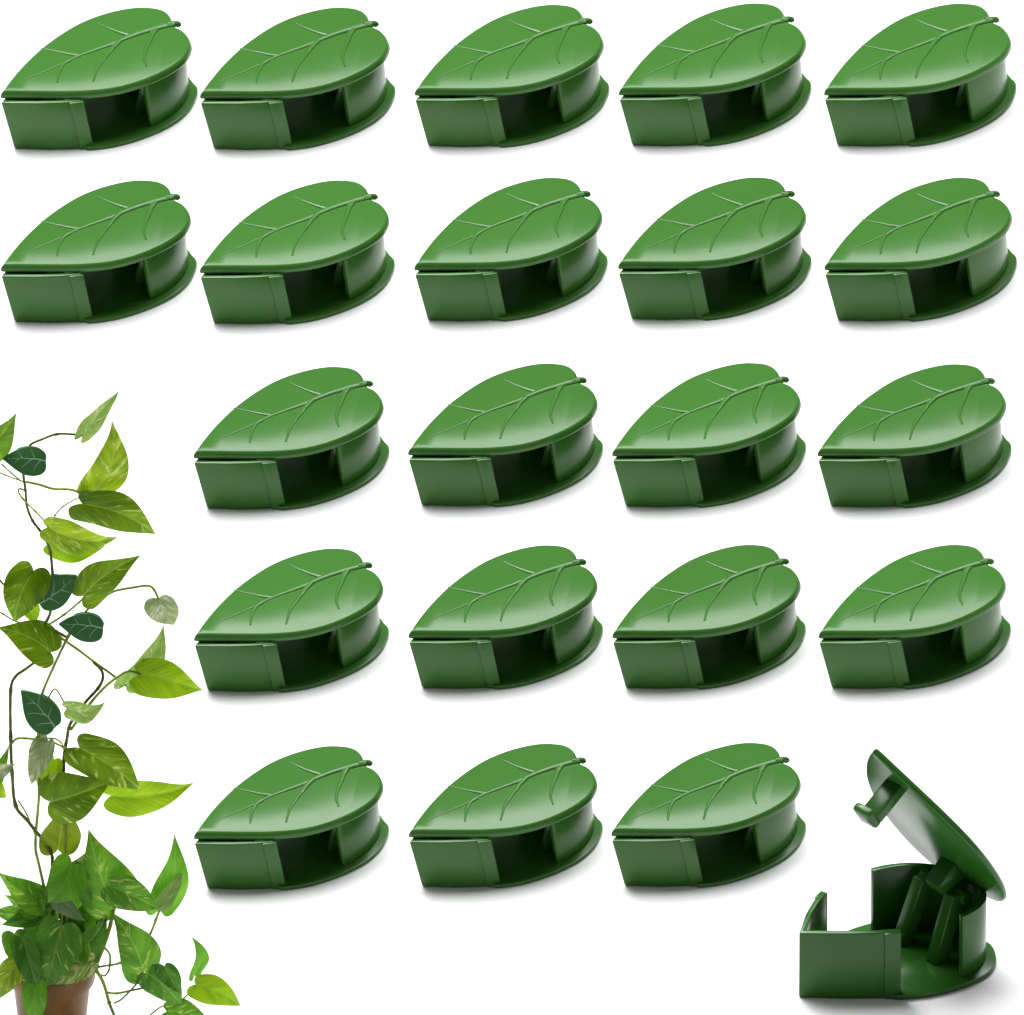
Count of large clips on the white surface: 22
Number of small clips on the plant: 4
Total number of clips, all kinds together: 26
